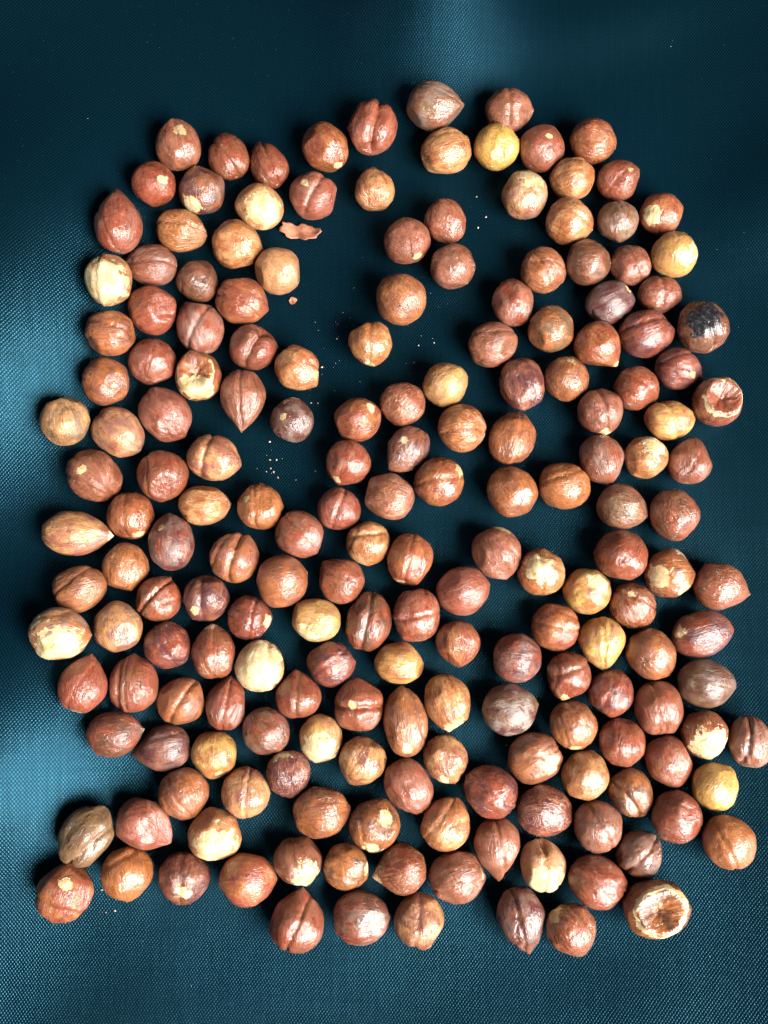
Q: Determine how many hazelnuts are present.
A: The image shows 189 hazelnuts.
